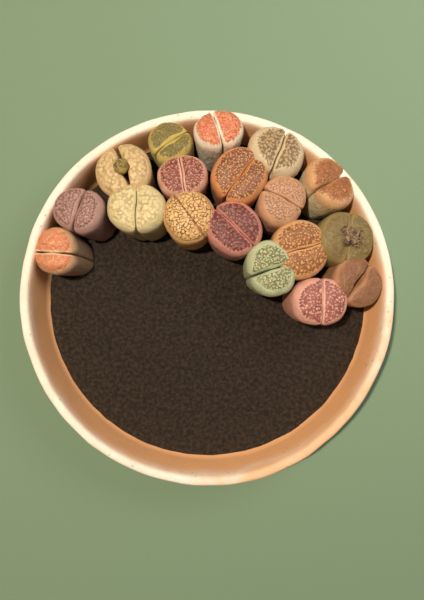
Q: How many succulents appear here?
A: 18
